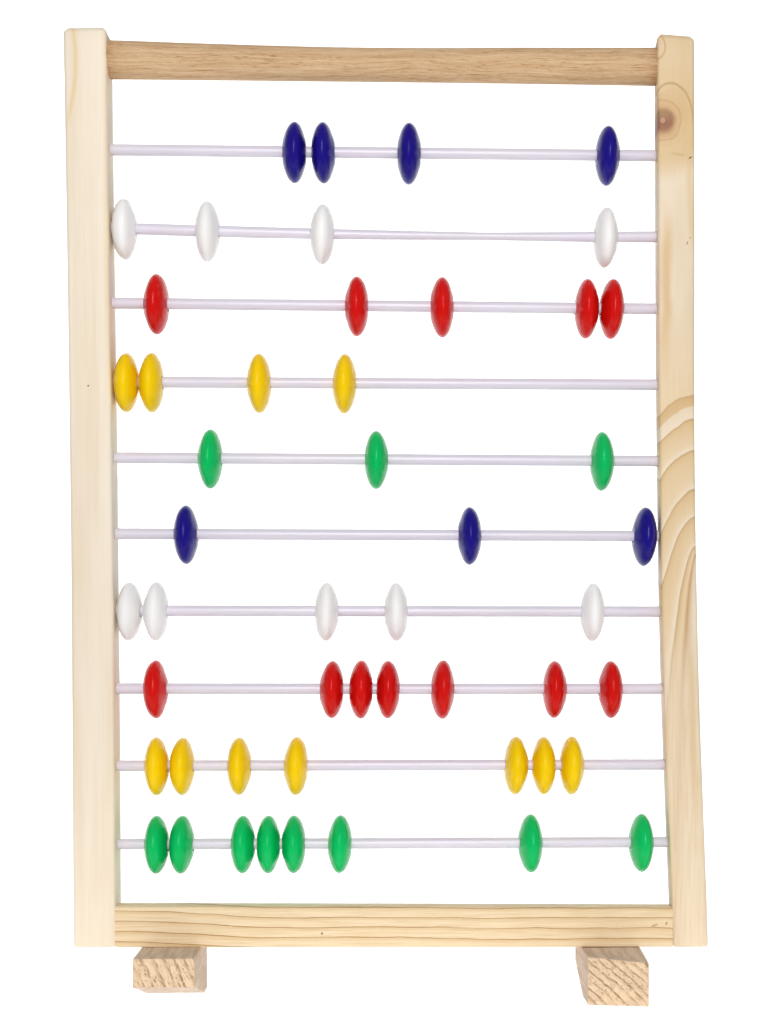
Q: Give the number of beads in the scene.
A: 50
